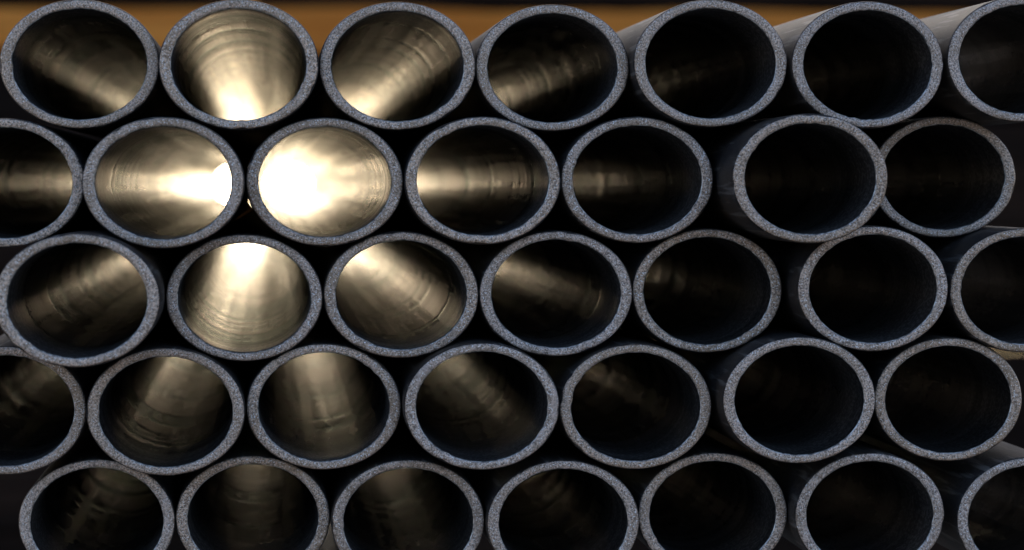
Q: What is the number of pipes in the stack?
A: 35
